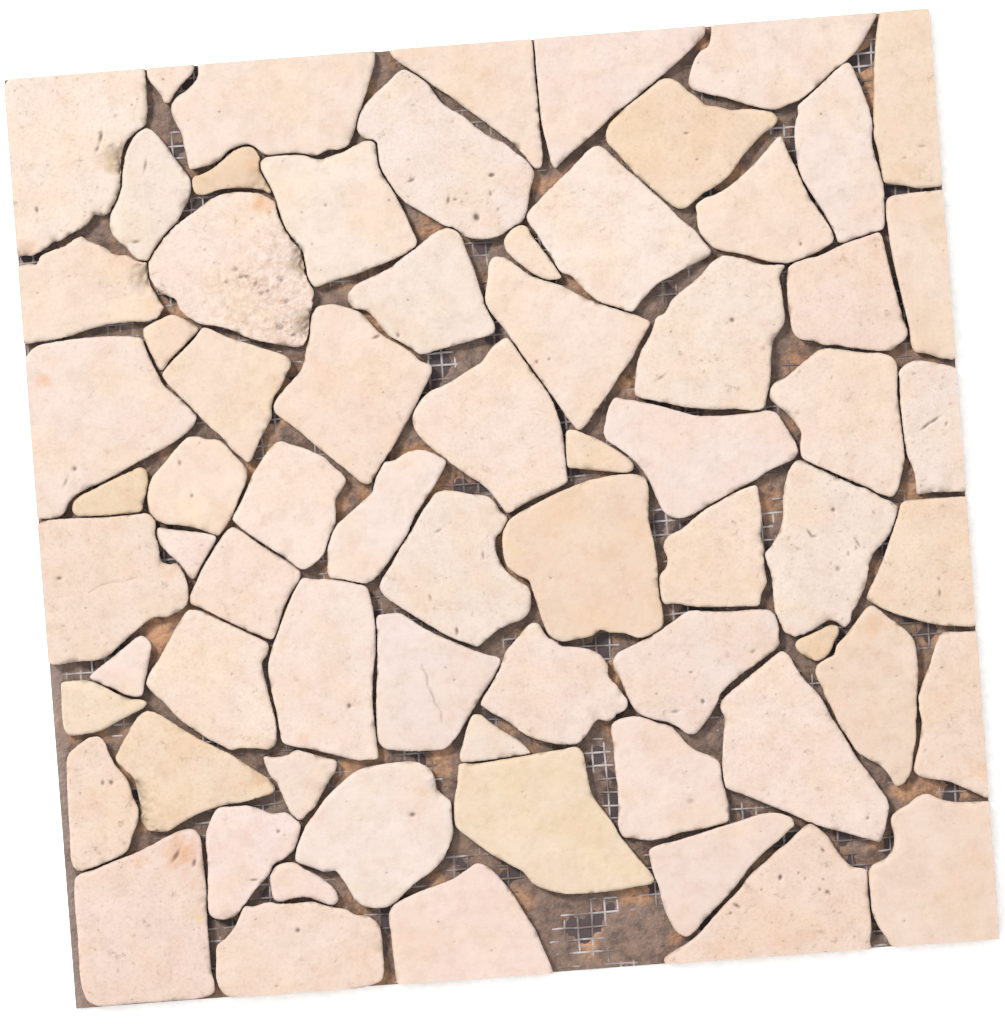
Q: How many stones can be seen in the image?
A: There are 70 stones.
